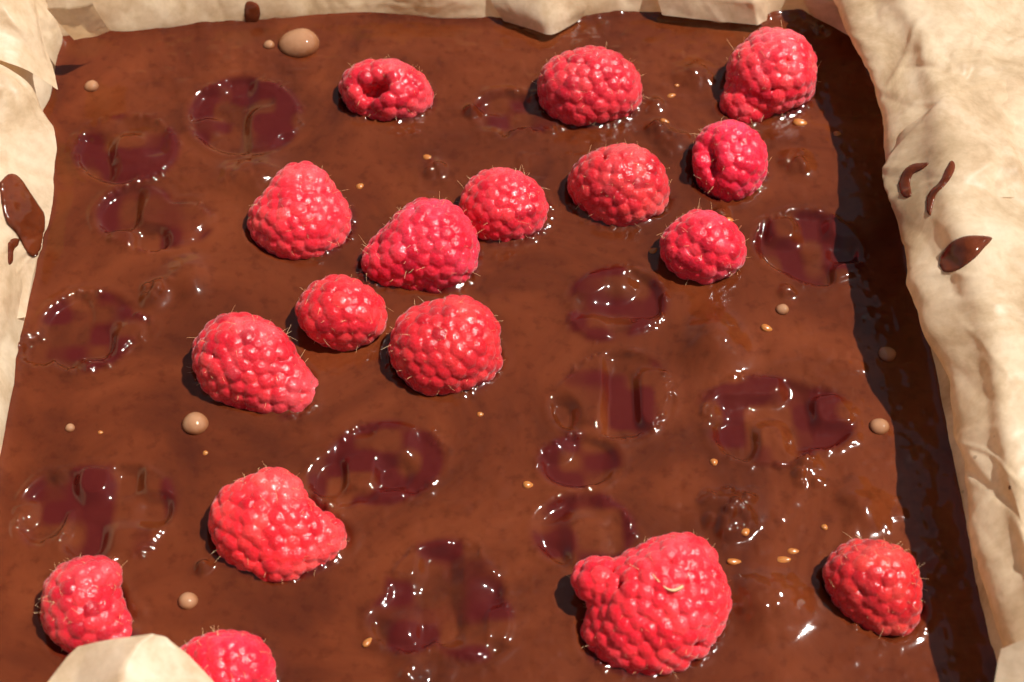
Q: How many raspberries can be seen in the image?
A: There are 17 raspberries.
